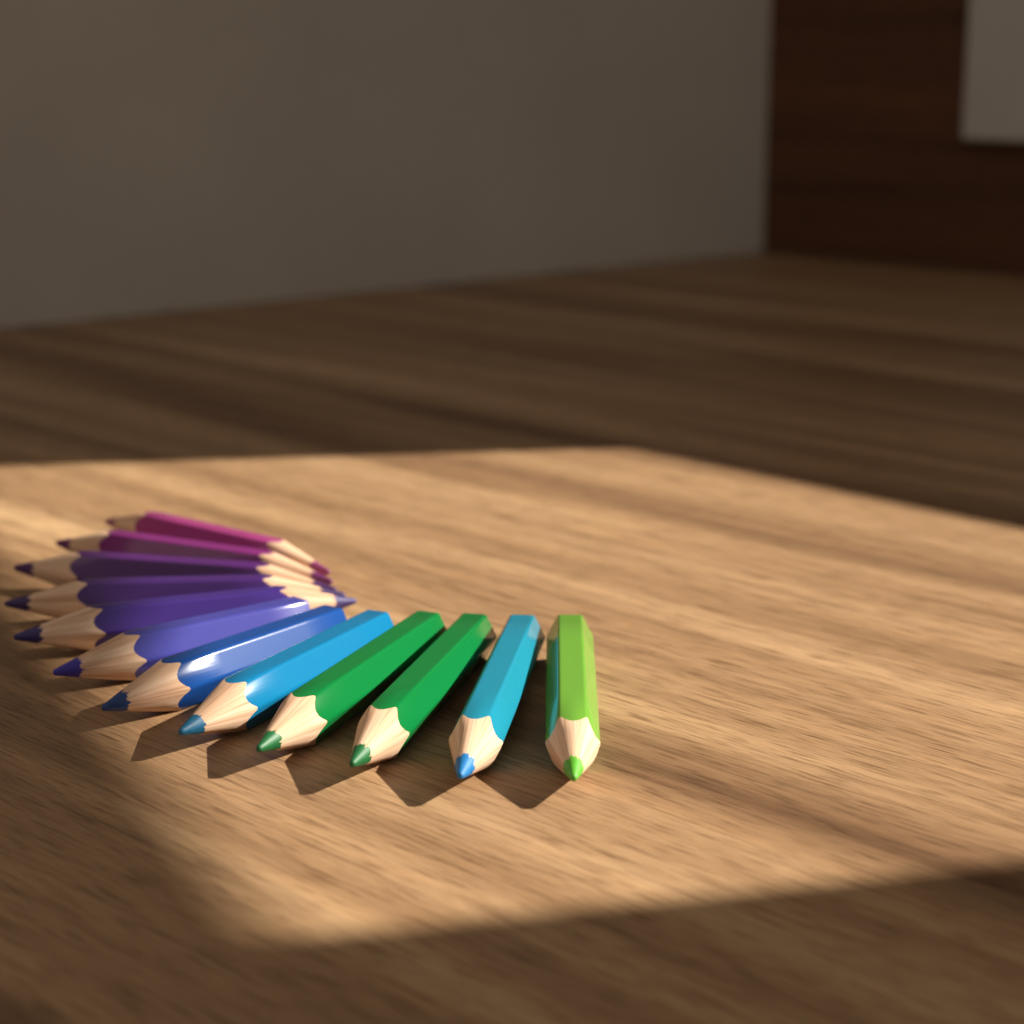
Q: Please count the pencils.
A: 12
